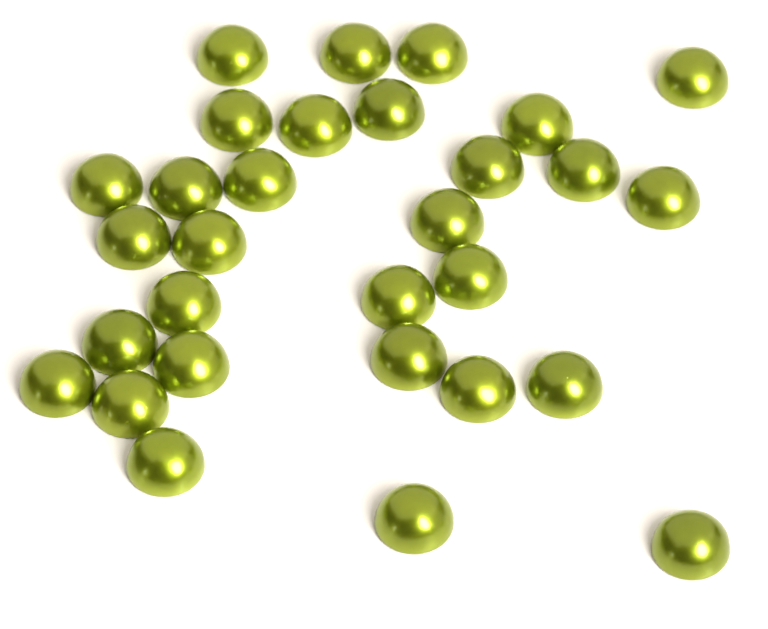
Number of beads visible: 30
